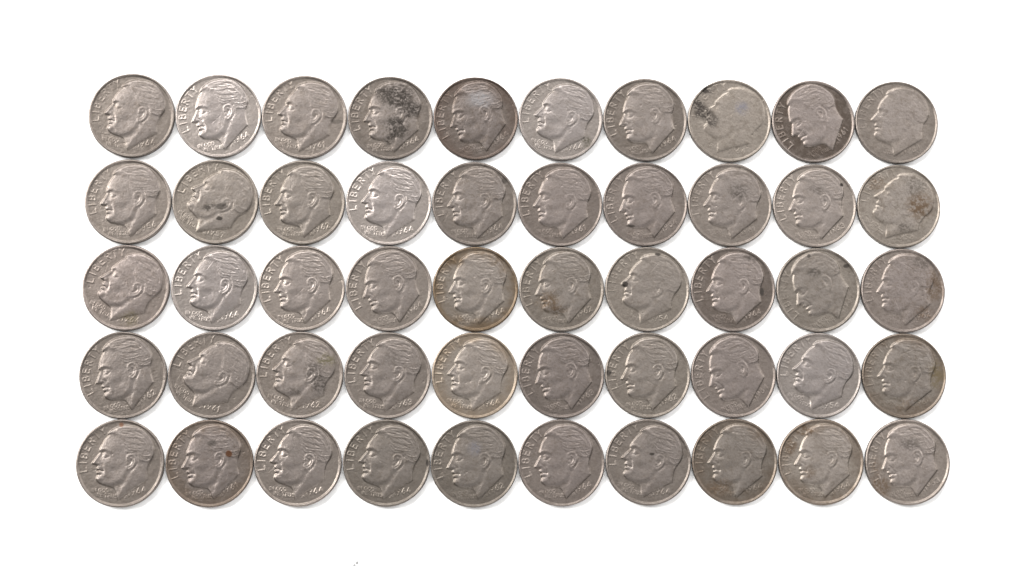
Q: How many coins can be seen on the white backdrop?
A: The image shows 50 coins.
